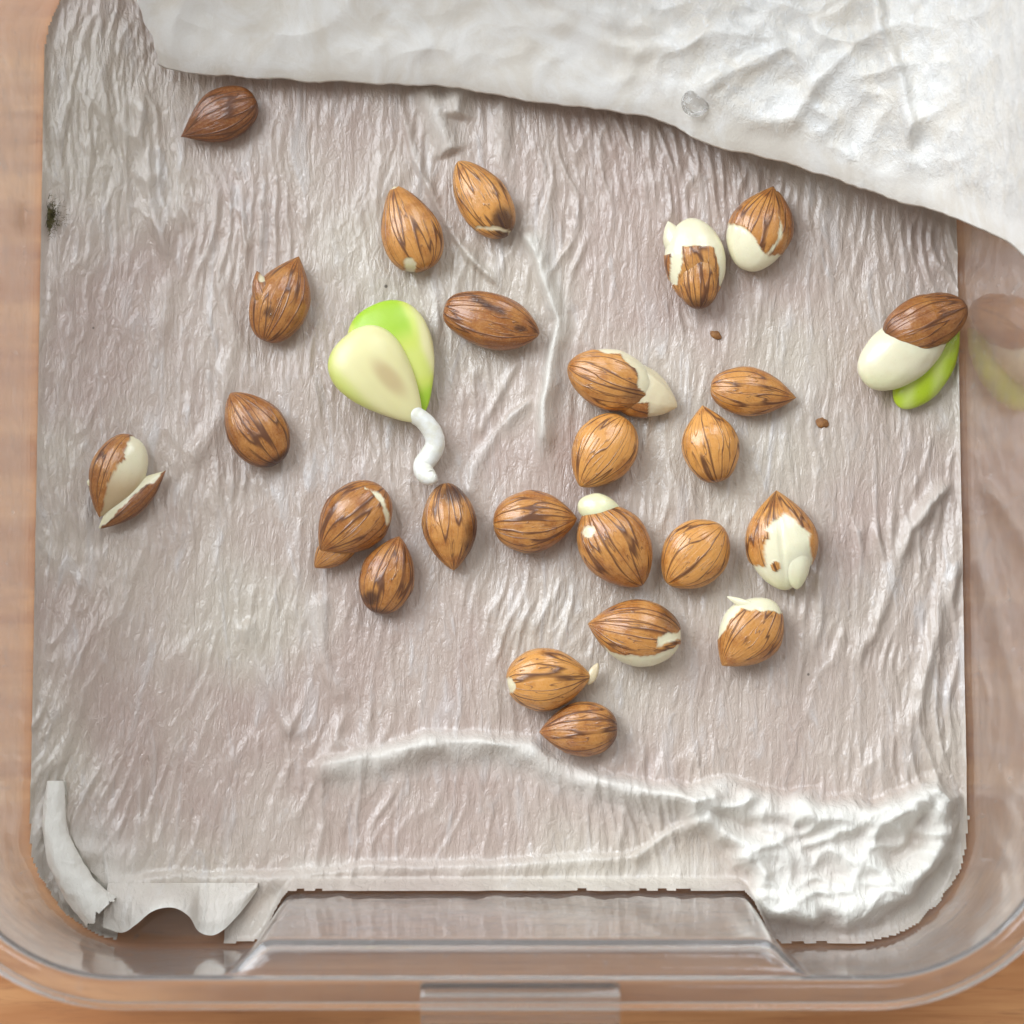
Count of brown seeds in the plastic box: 25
